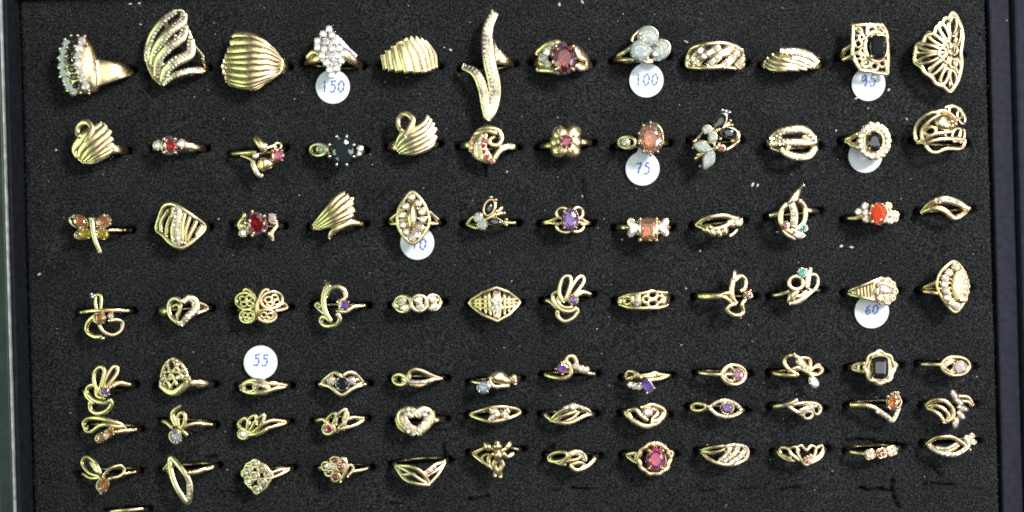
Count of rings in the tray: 85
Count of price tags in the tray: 8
